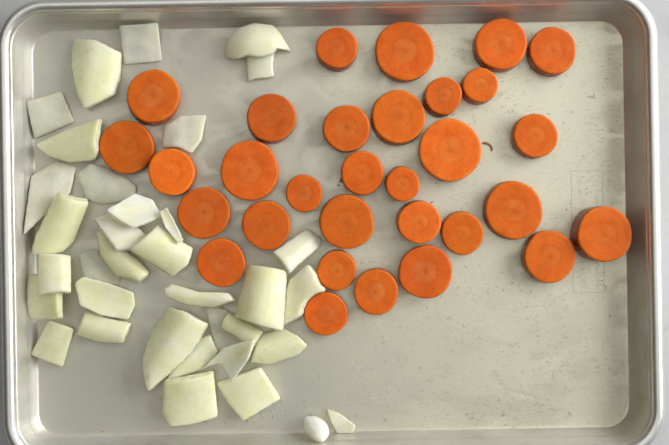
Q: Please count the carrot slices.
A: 31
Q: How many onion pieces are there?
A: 35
